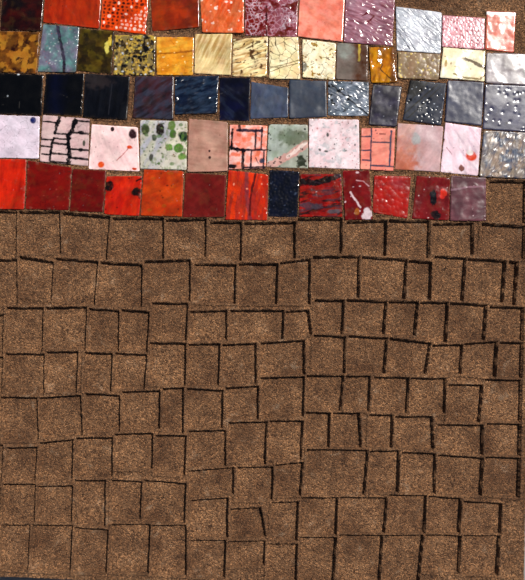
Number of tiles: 63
